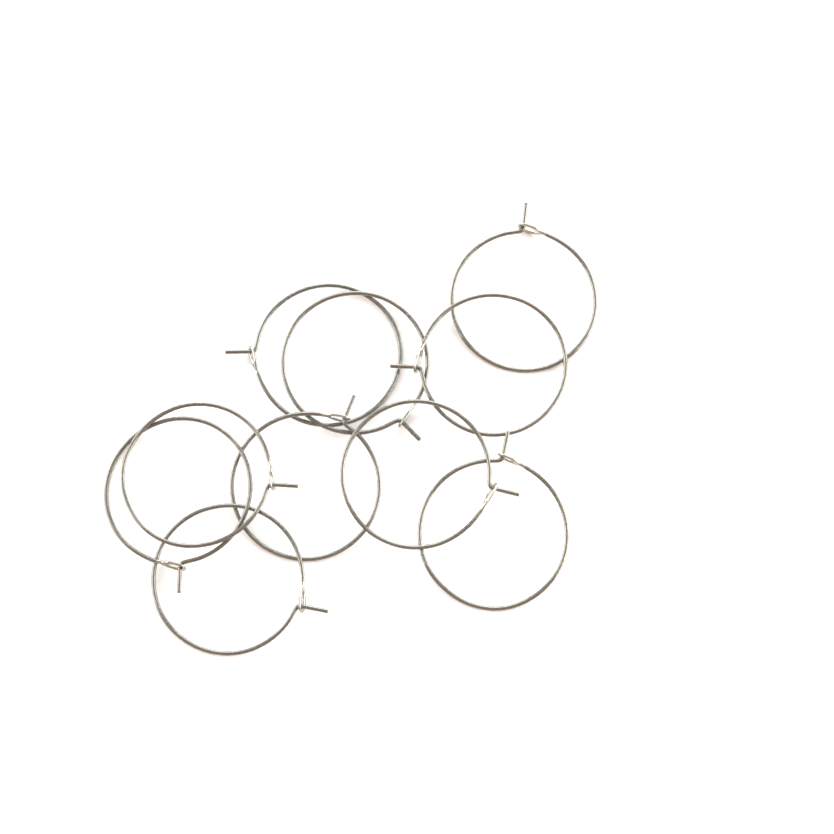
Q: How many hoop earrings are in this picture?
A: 10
